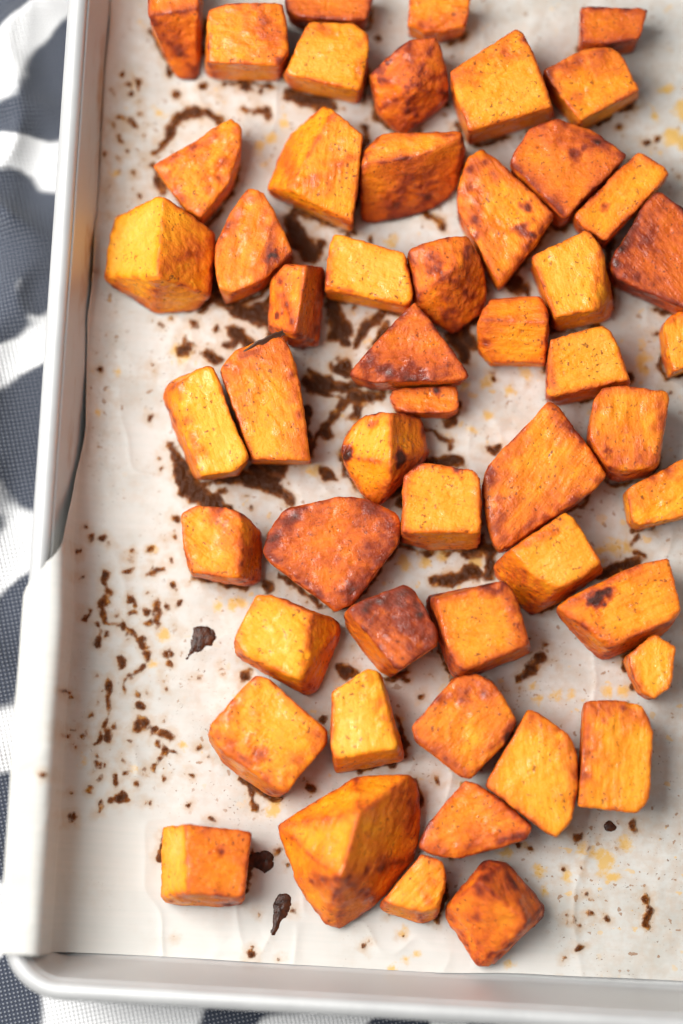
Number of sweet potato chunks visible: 52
